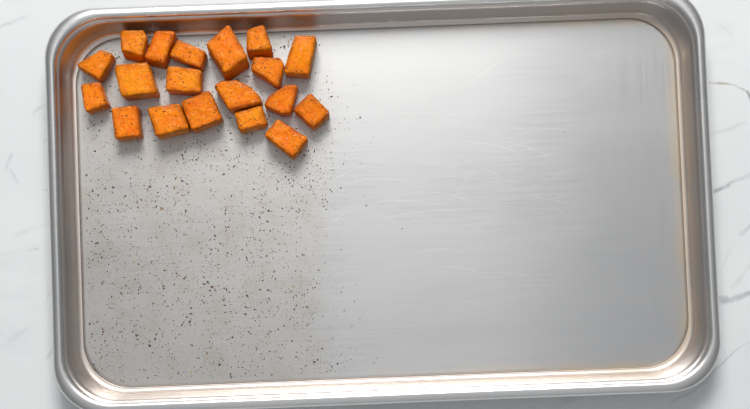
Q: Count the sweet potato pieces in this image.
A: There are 19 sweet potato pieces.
